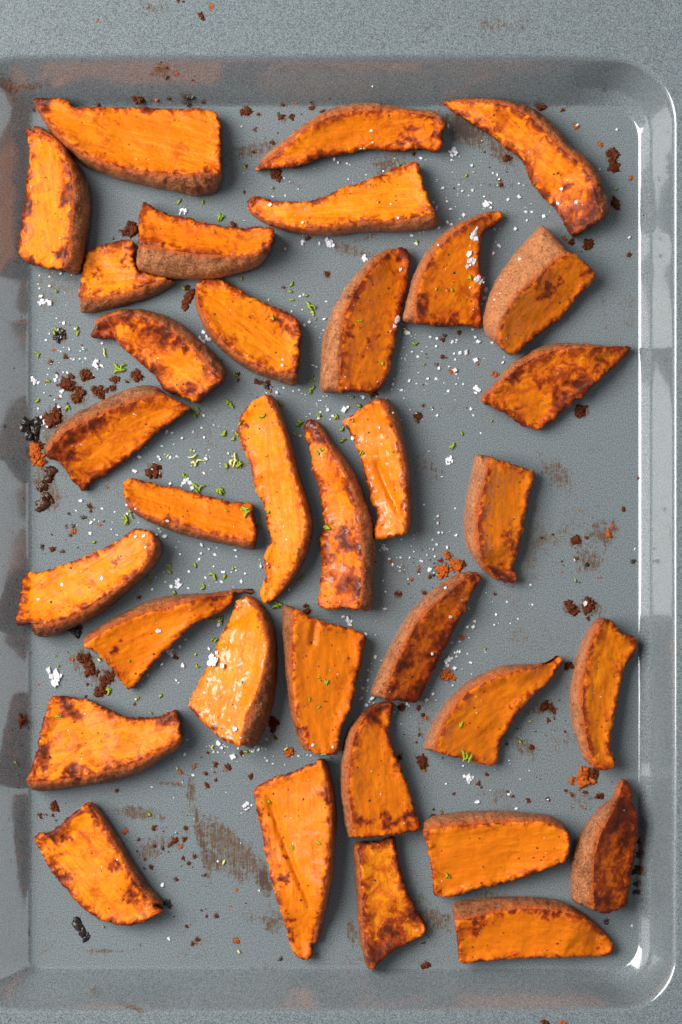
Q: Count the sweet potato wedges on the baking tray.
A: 34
